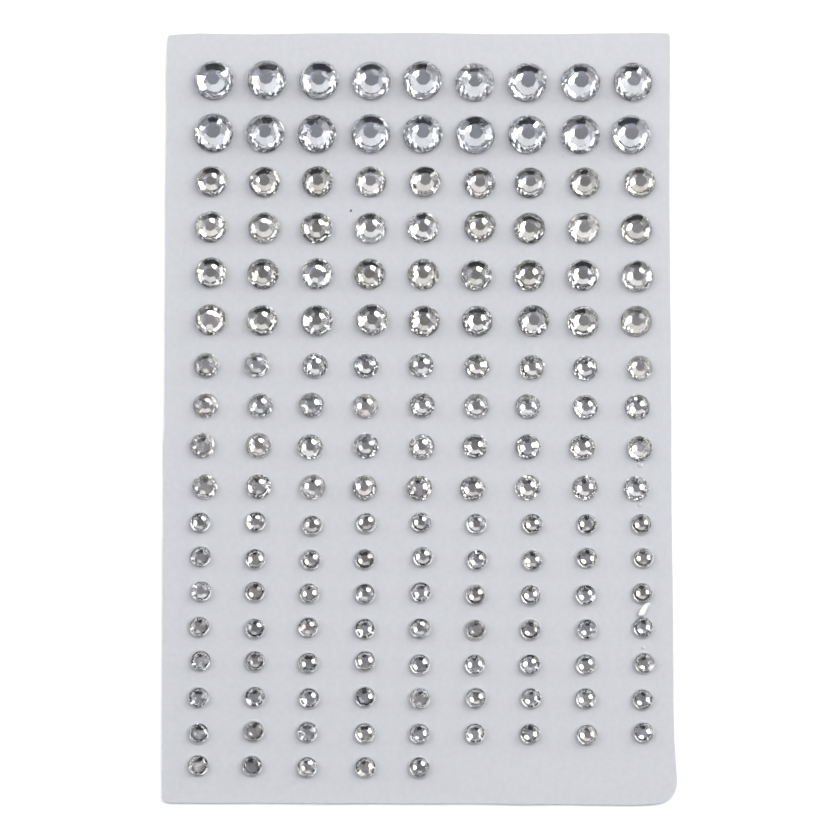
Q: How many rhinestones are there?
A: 158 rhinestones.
